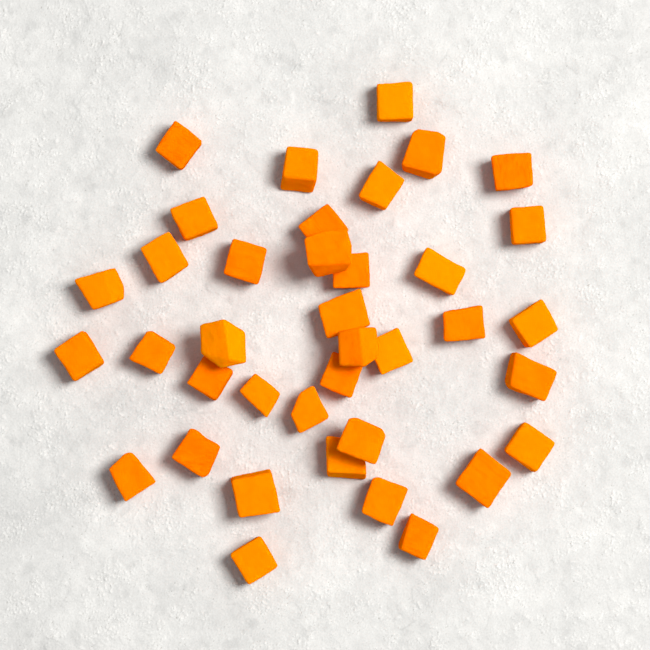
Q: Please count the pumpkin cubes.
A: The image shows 38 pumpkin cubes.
